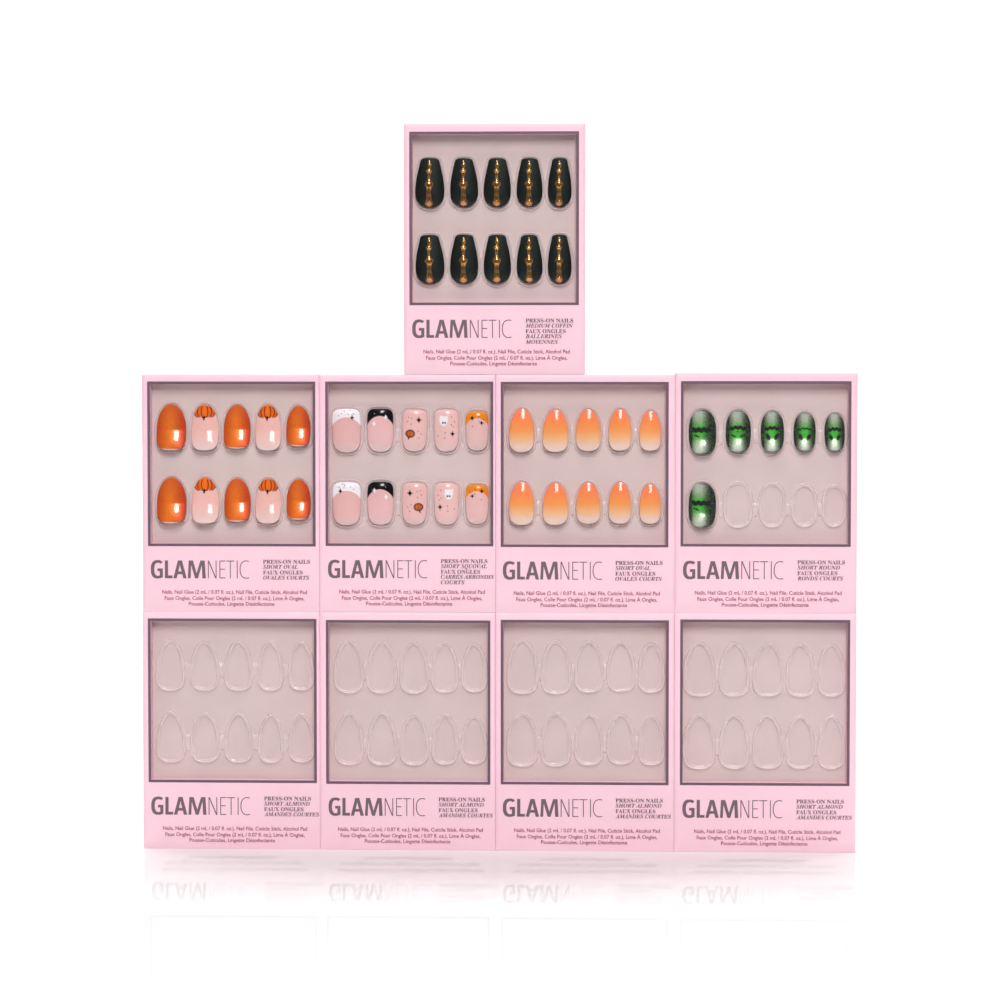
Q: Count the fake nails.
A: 46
